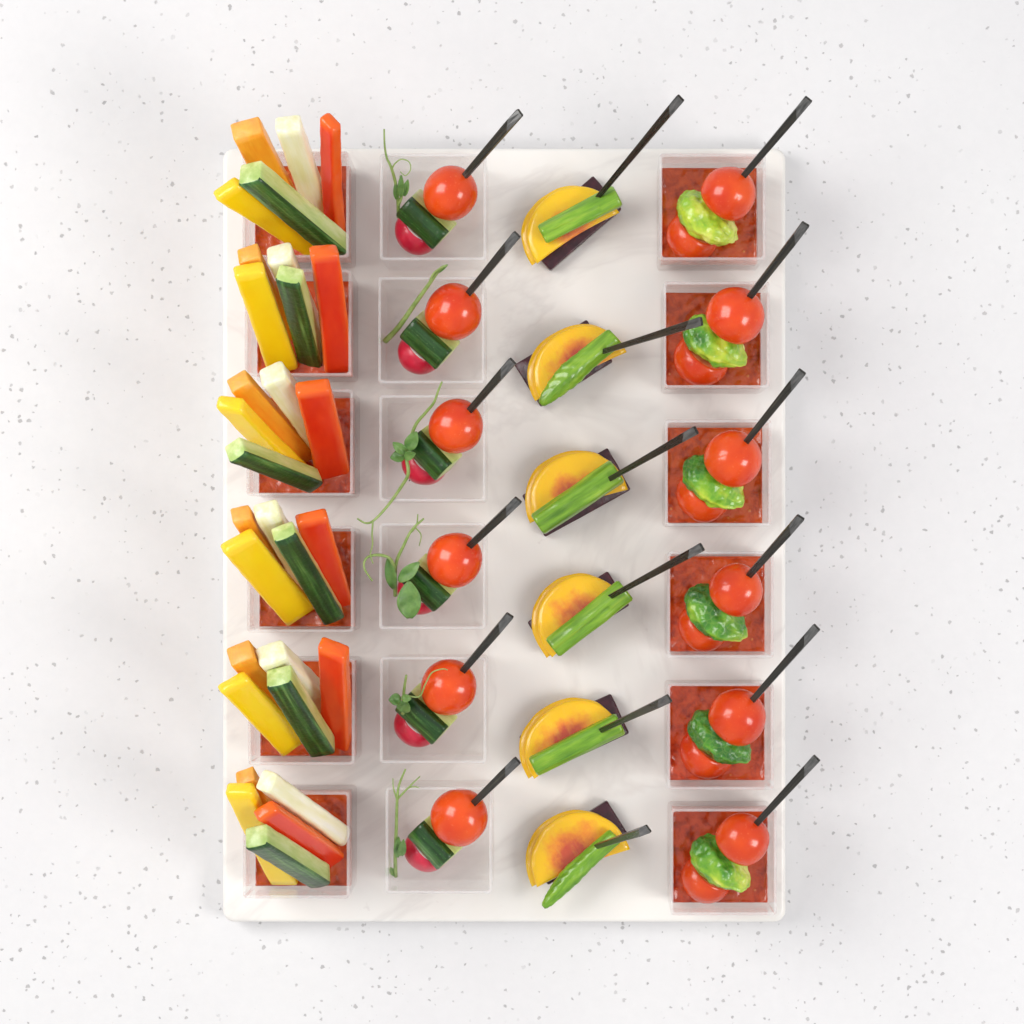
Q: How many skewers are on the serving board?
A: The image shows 18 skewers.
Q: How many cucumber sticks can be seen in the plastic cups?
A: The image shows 6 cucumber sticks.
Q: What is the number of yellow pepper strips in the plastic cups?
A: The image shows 6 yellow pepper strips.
